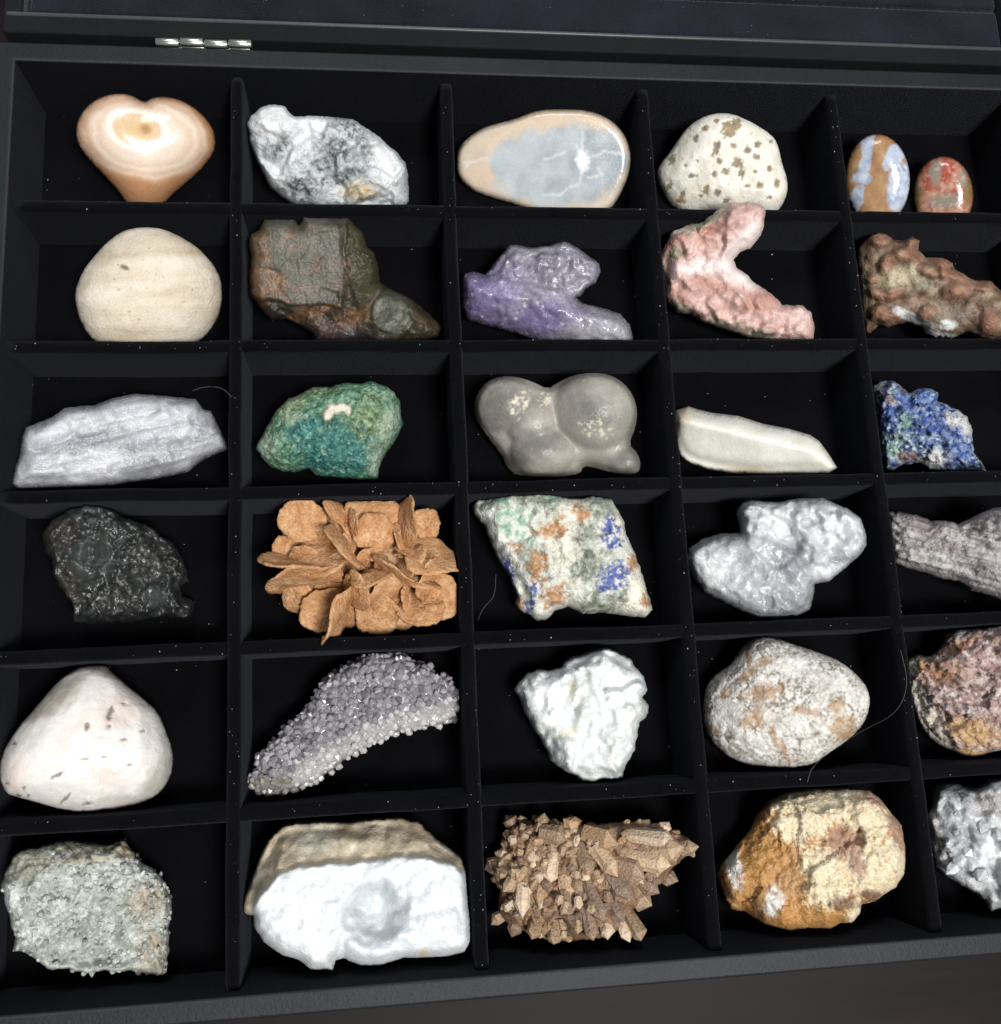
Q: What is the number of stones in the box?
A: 31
